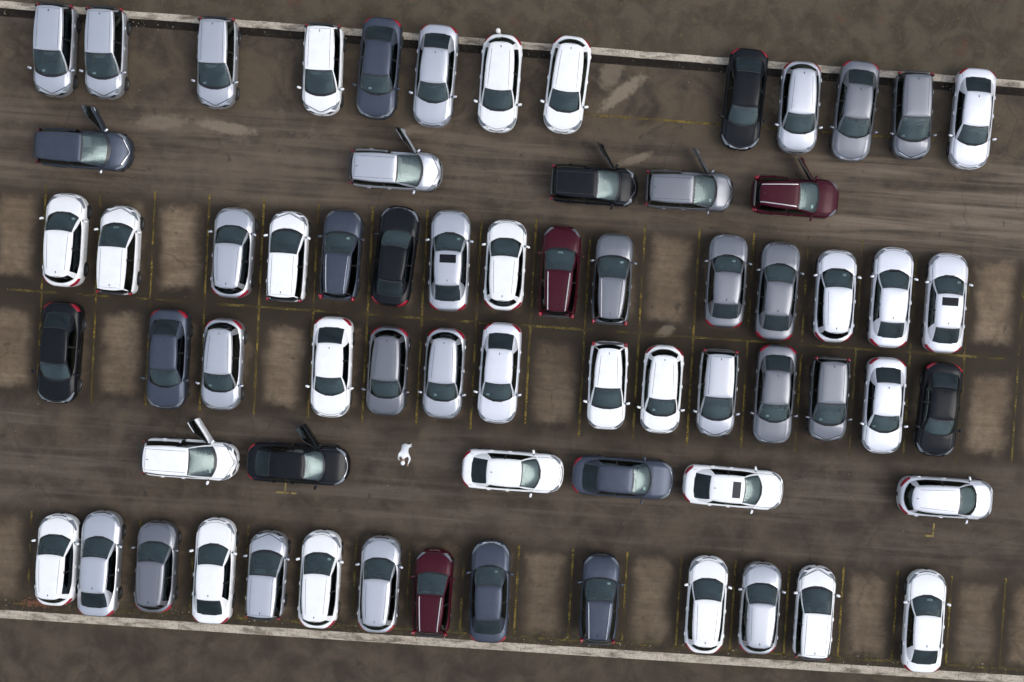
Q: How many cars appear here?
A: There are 67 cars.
